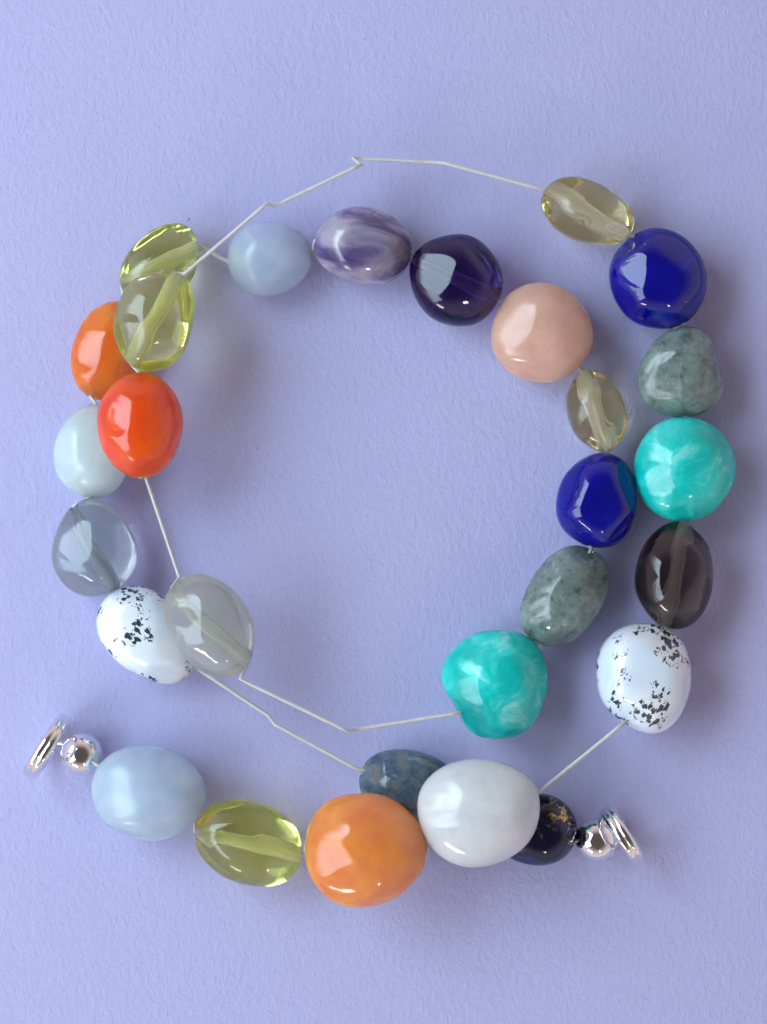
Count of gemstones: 28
